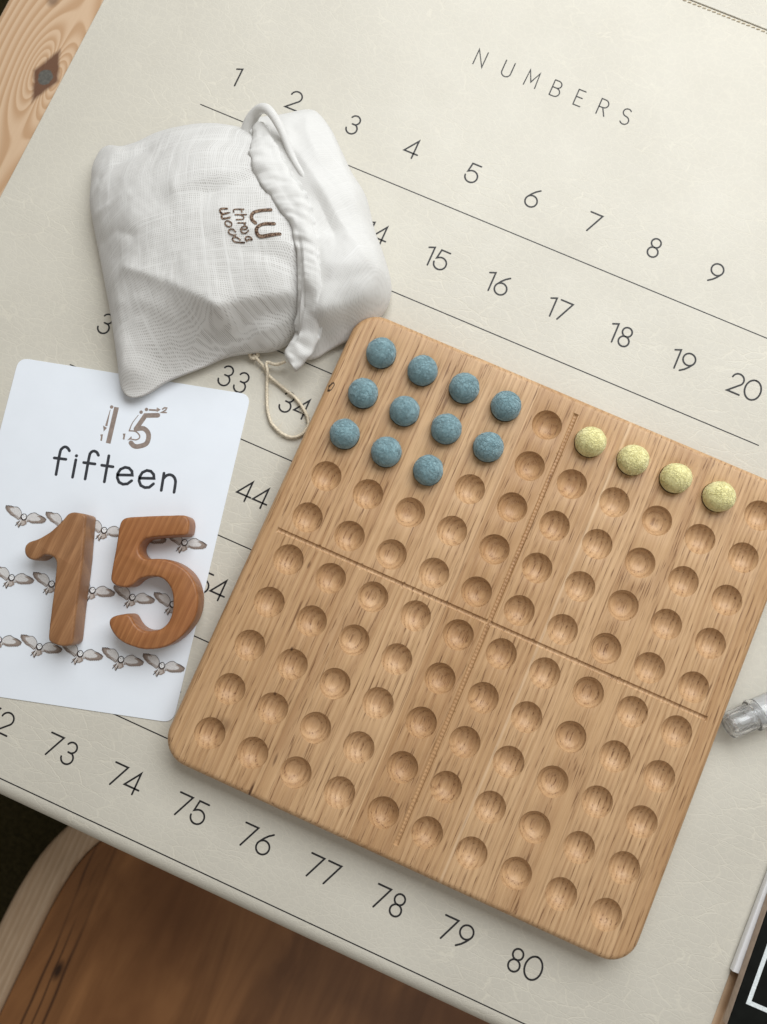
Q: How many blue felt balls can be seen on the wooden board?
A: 11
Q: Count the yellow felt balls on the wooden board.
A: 4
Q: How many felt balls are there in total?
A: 15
